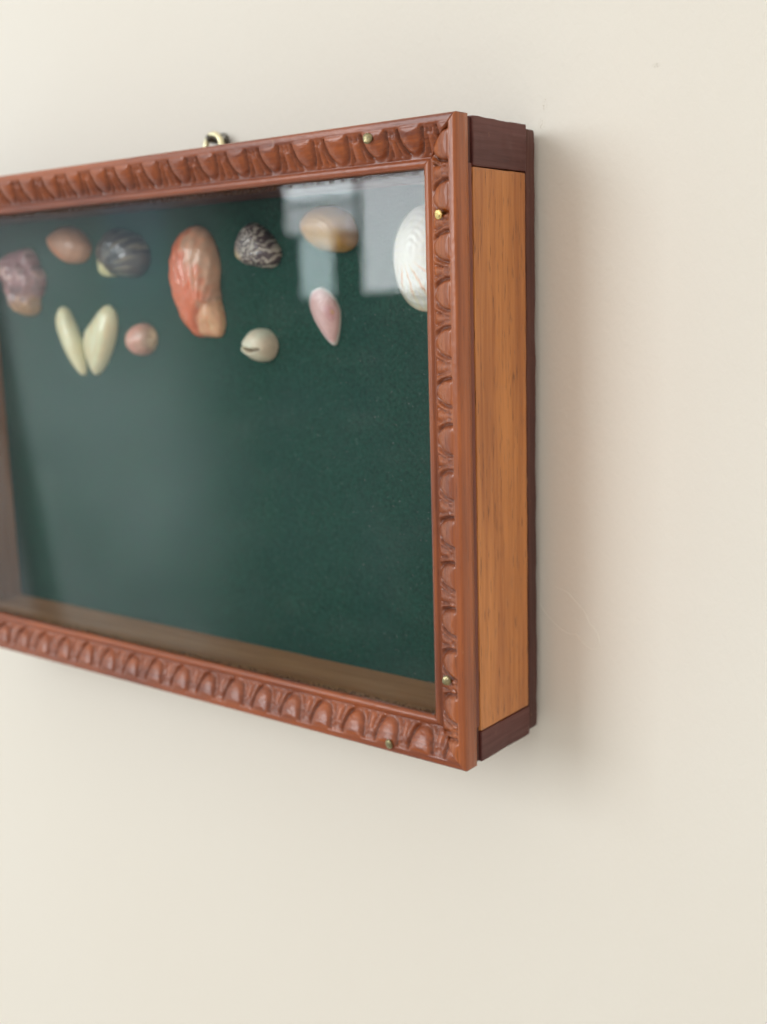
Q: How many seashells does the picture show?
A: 12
